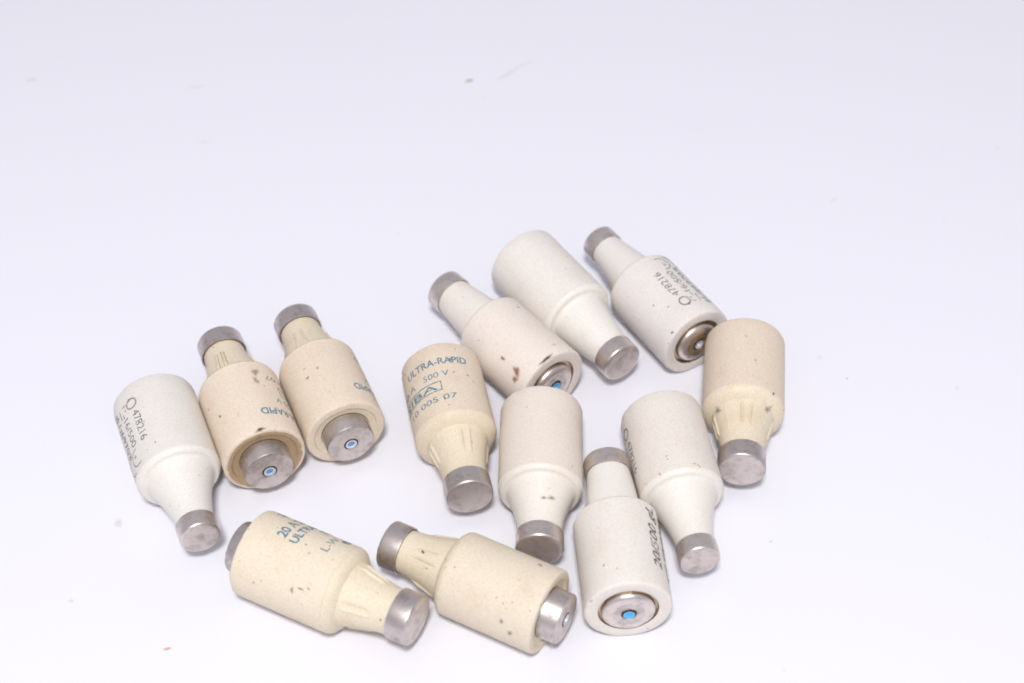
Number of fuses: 13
